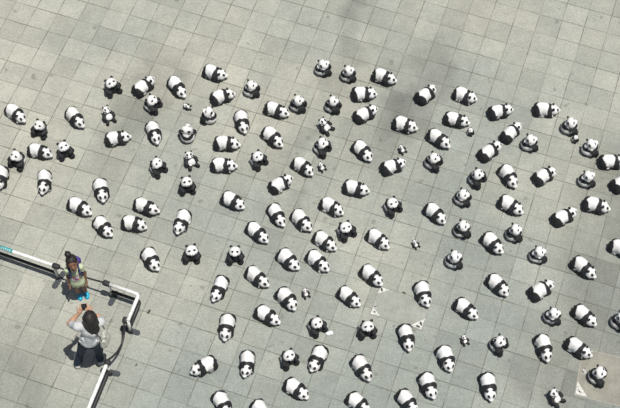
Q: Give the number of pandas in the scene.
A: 137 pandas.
